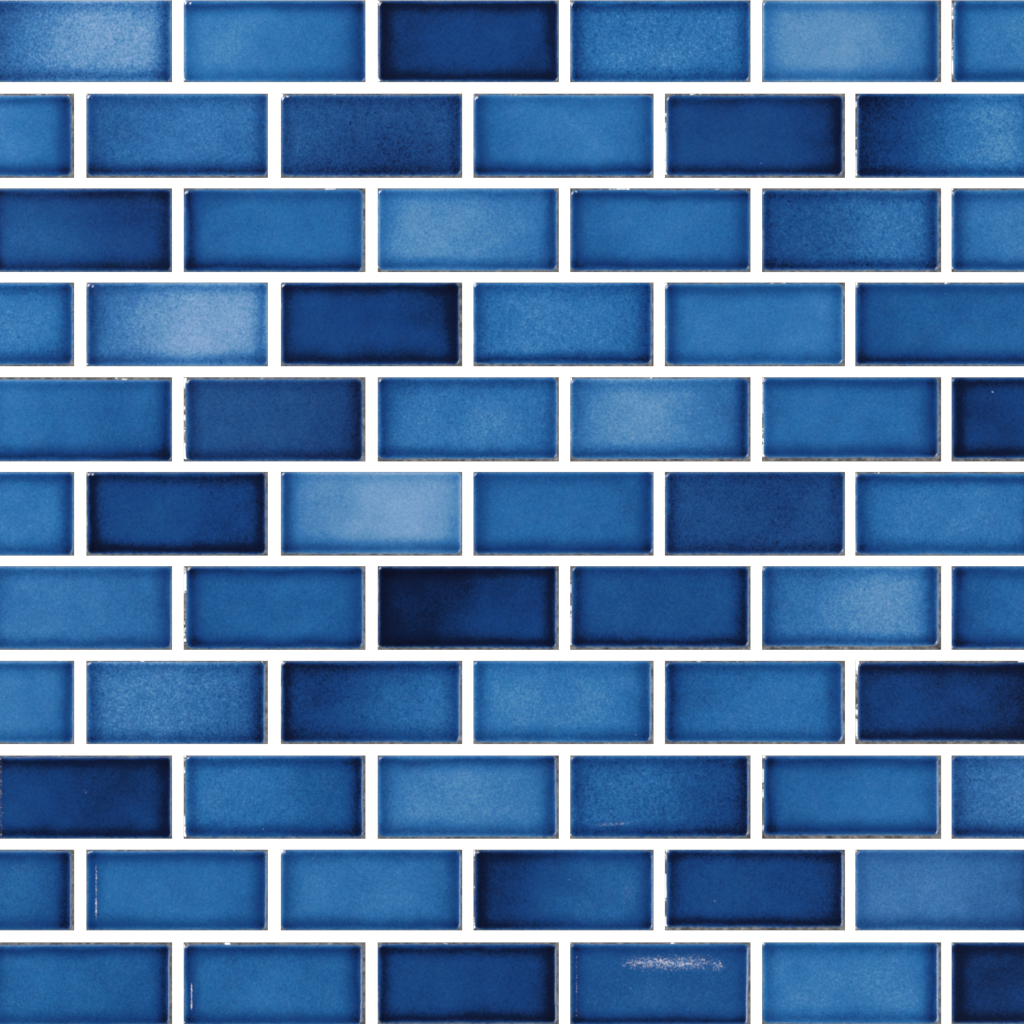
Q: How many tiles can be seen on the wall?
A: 66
